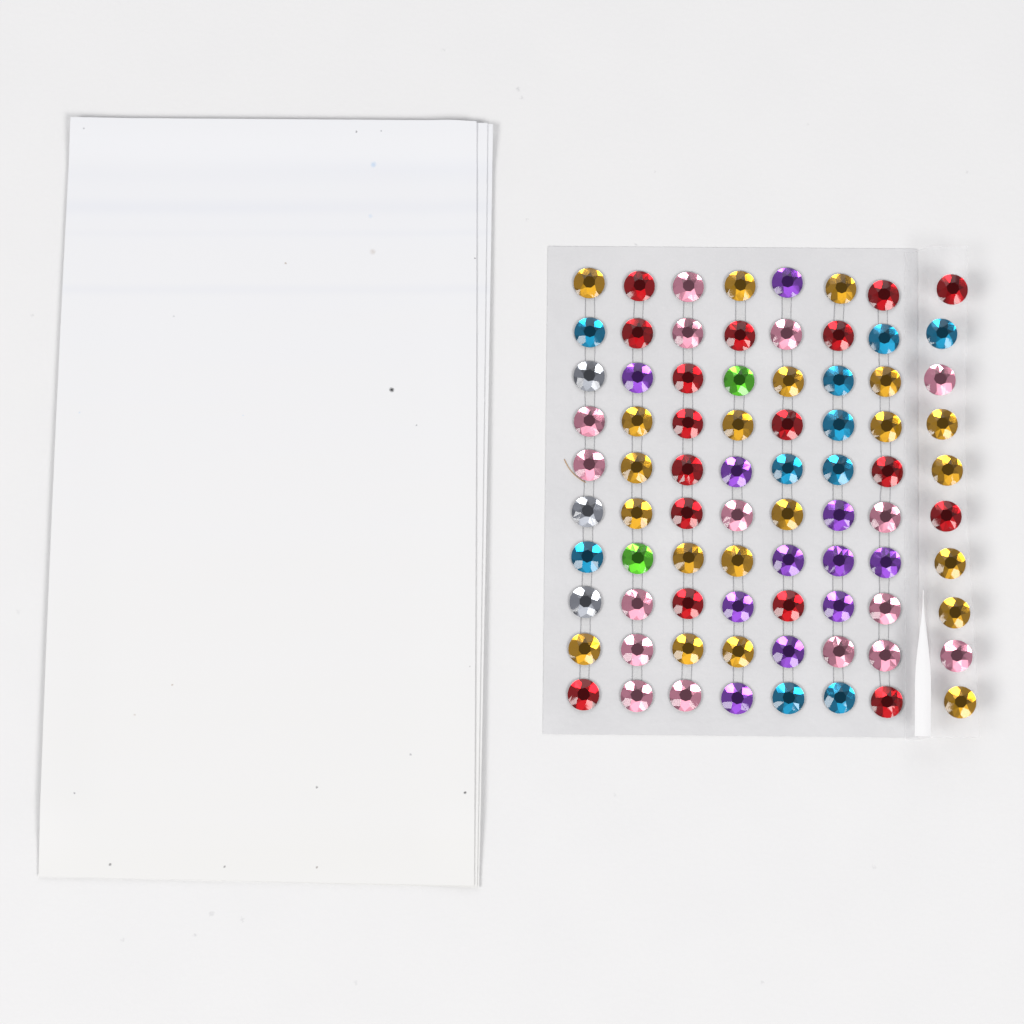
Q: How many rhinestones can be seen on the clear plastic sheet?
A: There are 80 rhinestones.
